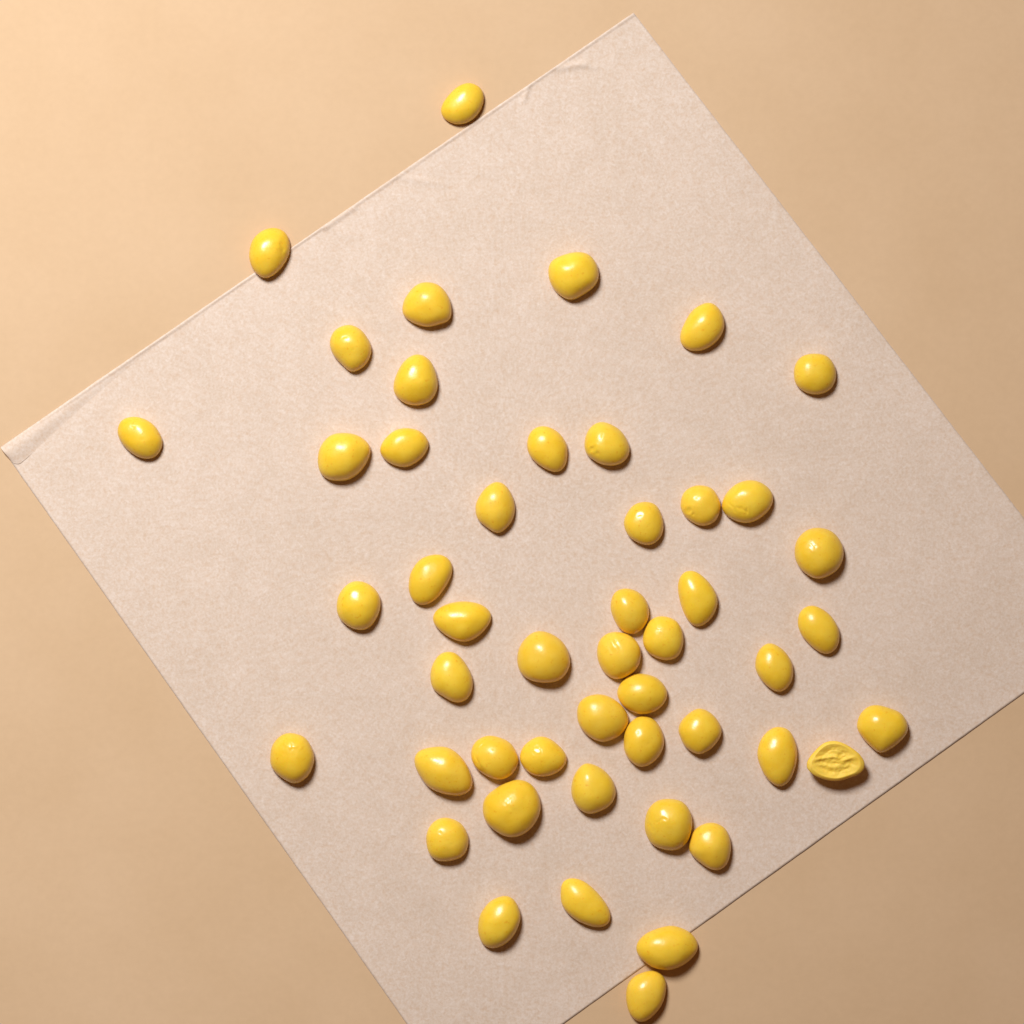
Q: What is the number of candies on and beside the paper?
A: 49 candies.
